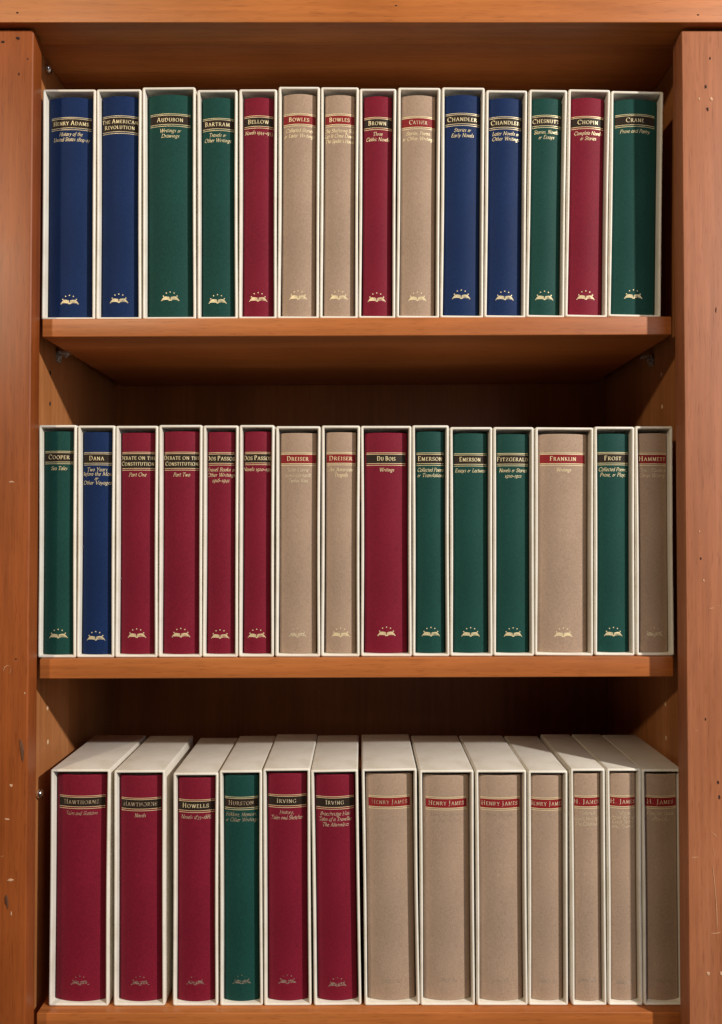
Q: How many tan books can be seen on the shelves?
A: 14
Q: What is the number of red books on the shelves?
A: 13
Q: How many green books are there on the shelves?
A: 10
